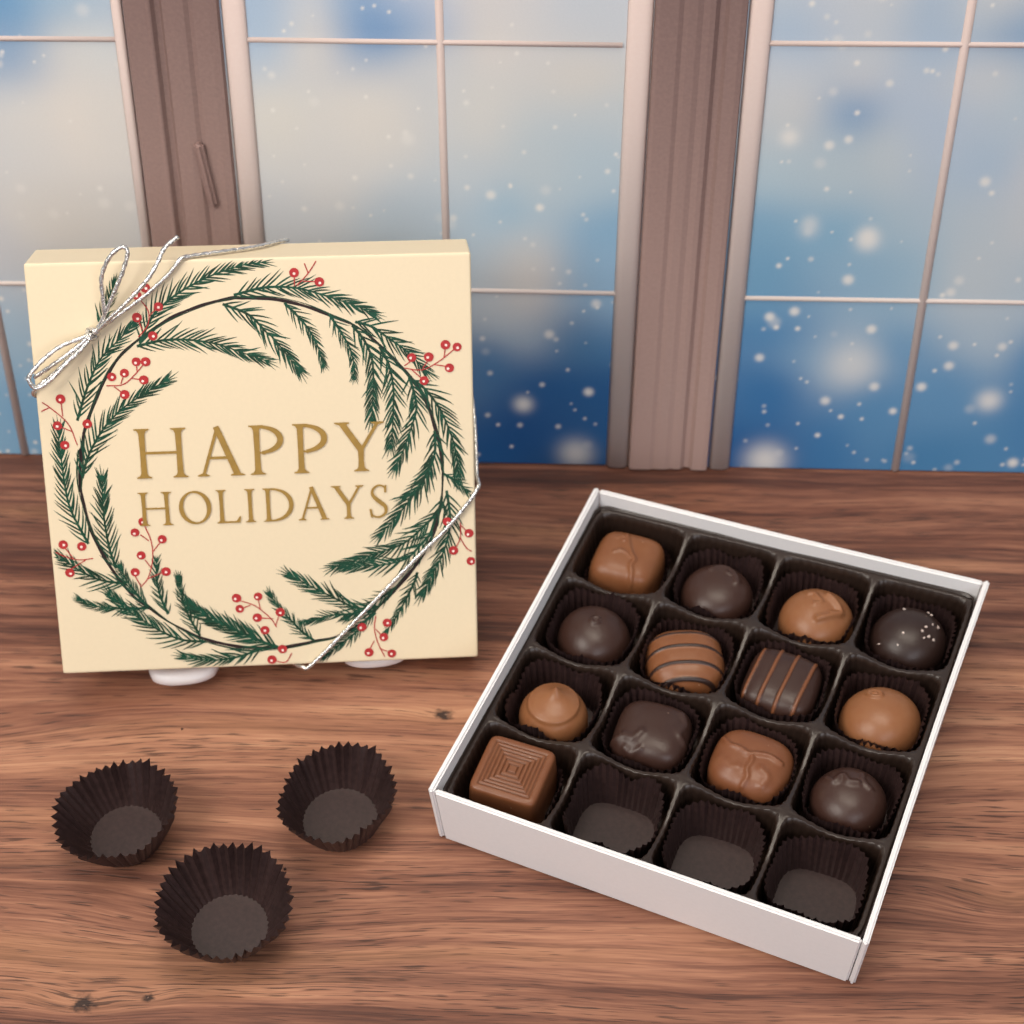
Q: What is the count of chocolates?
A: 13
